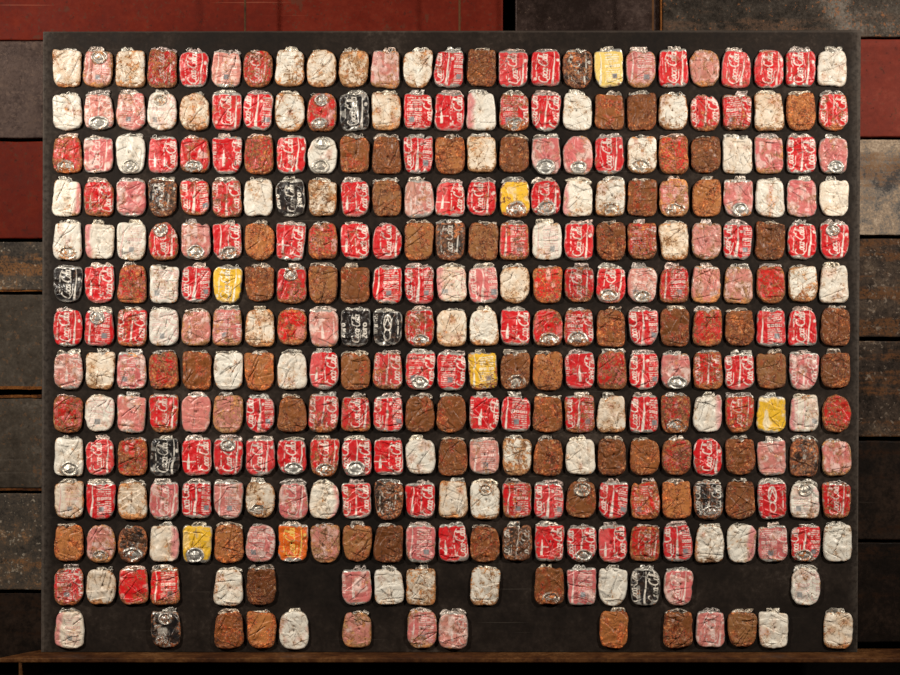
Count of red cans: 126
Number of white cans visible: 75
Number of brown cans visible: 55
